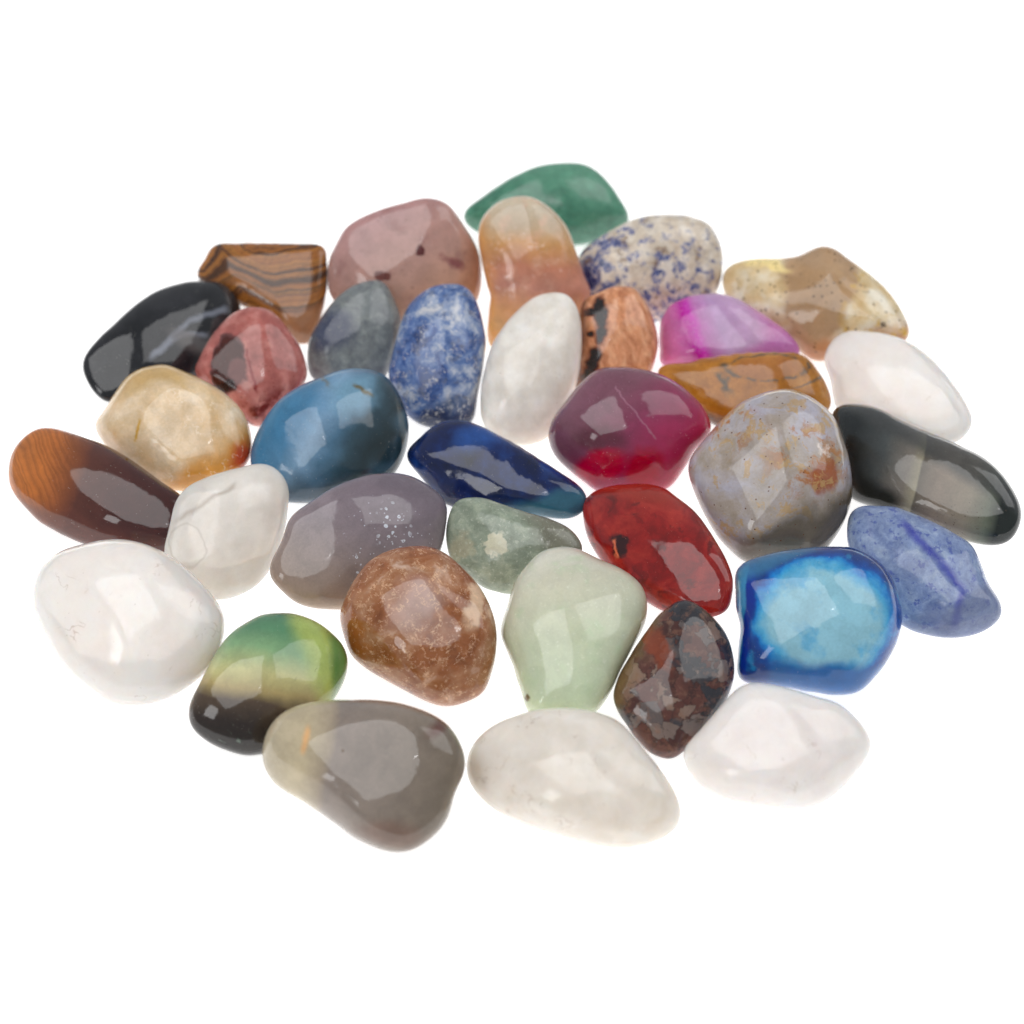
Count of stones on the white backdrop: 36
